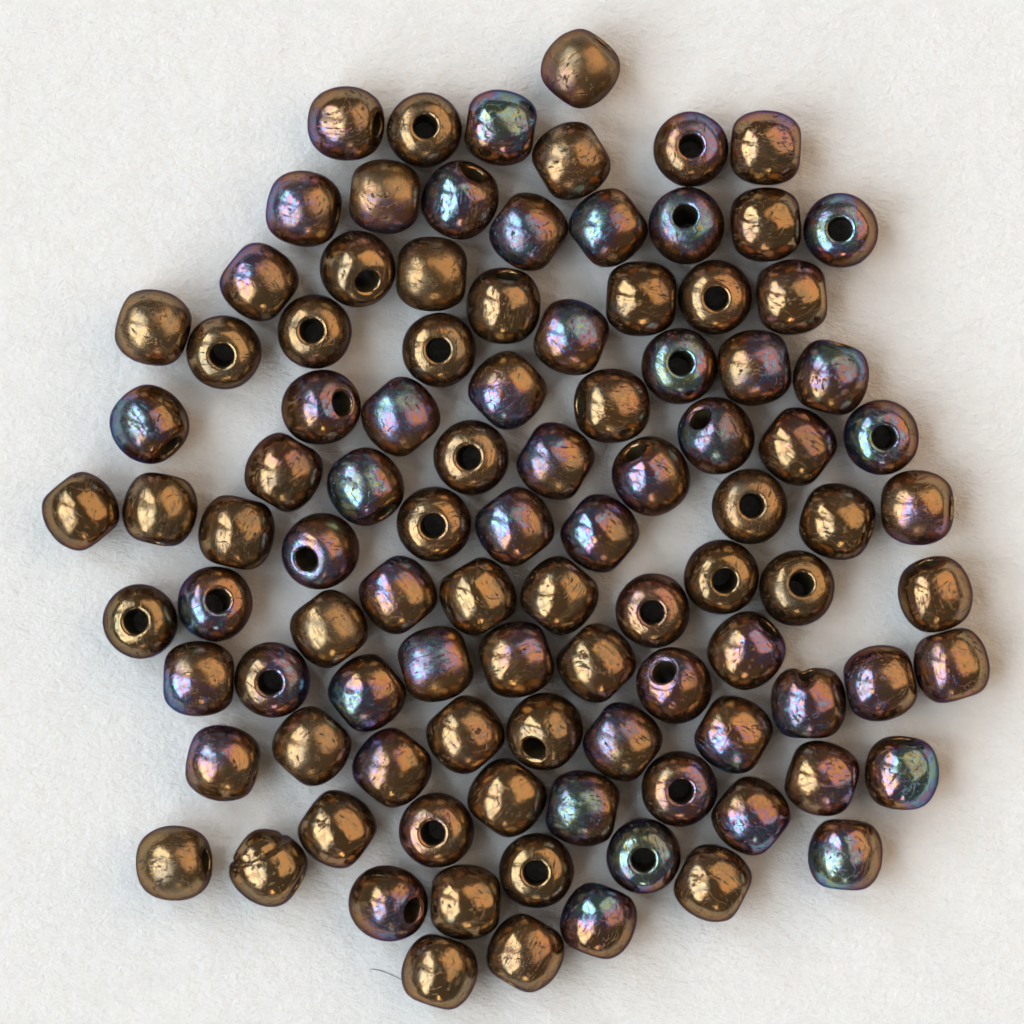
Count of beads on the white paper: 100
